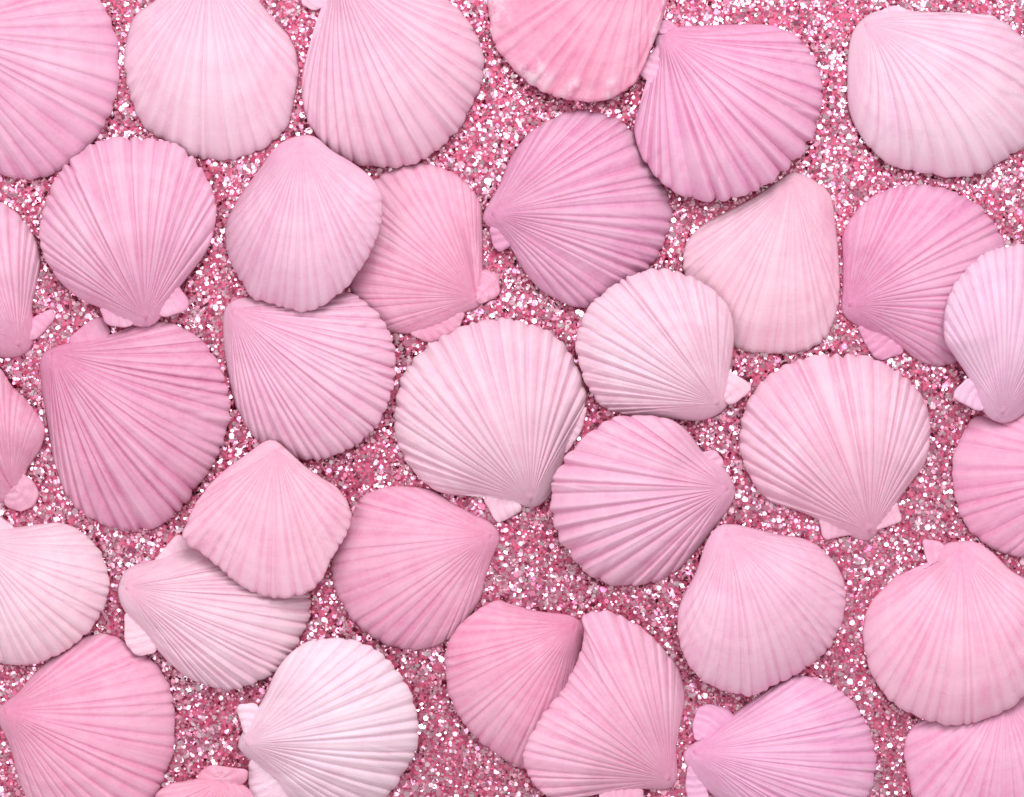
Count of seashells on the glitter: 35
